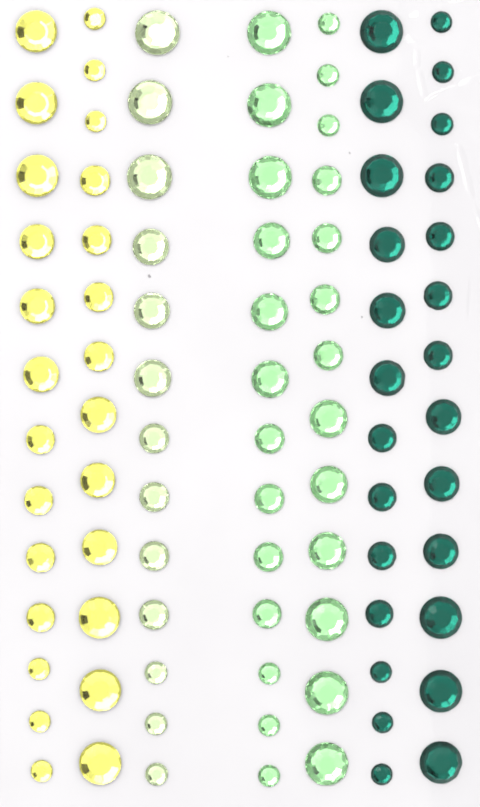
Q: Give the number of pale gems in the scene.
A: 13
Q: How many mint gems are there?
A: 26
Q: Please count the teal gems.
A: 26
